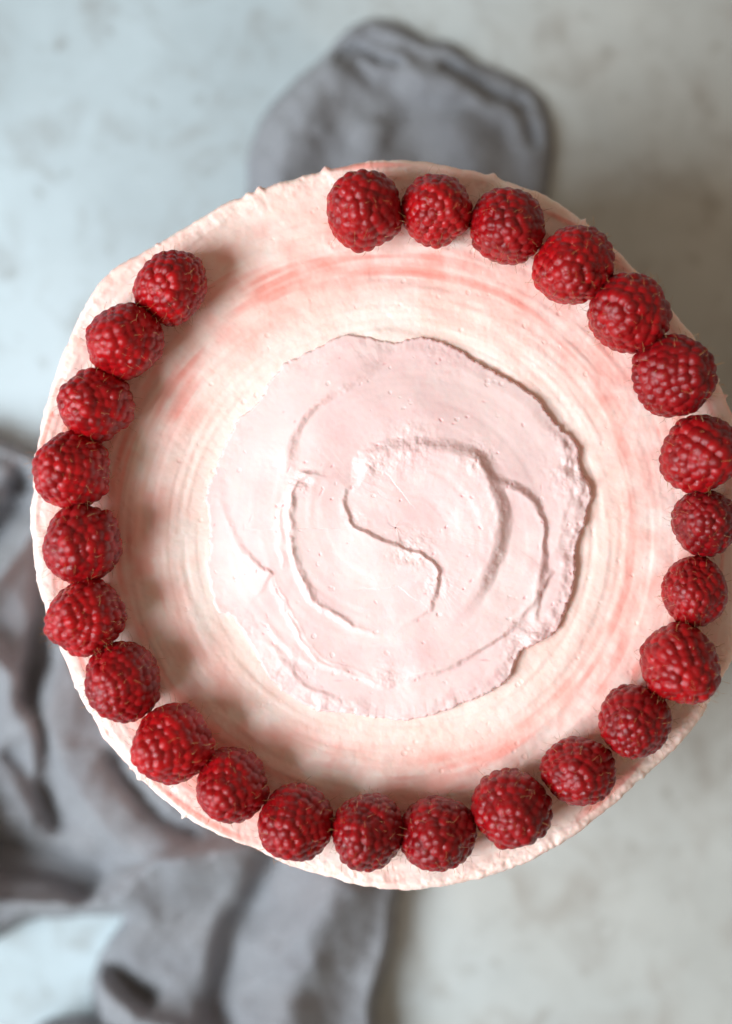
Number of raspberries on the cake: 25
